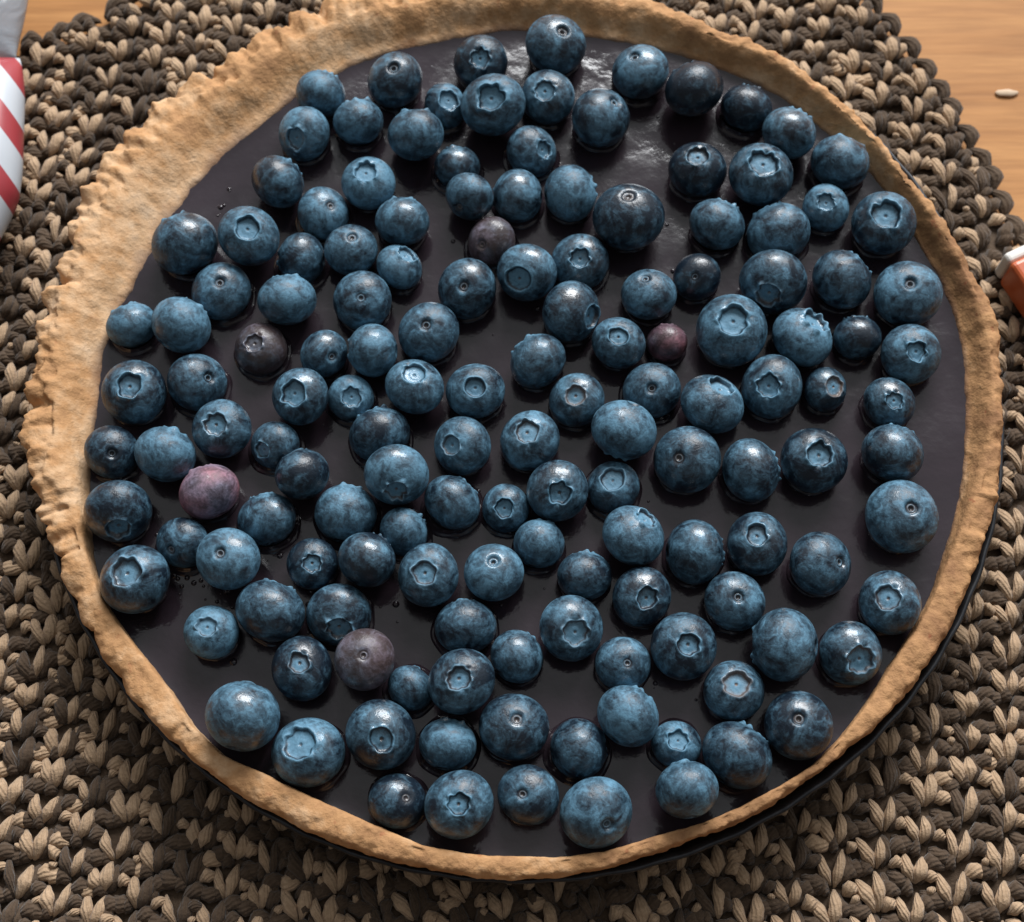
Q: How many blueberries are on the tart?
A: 145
